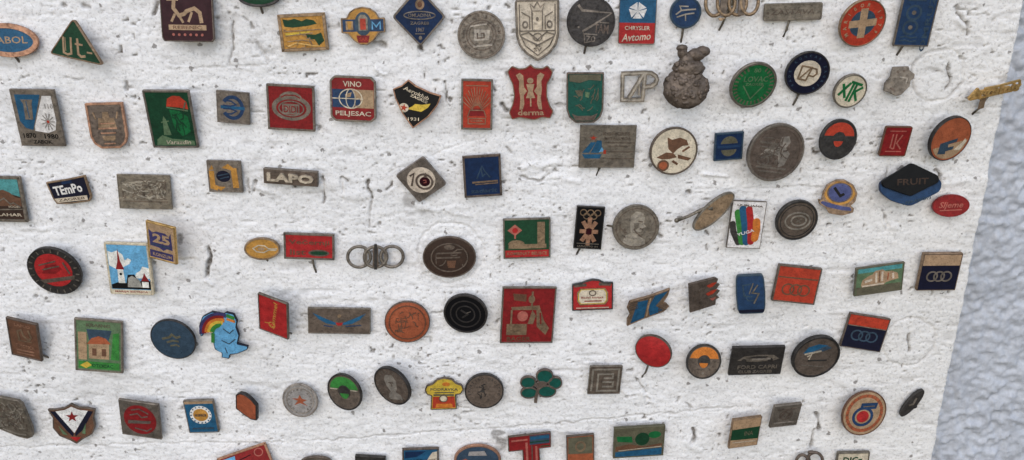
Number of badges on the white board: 110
